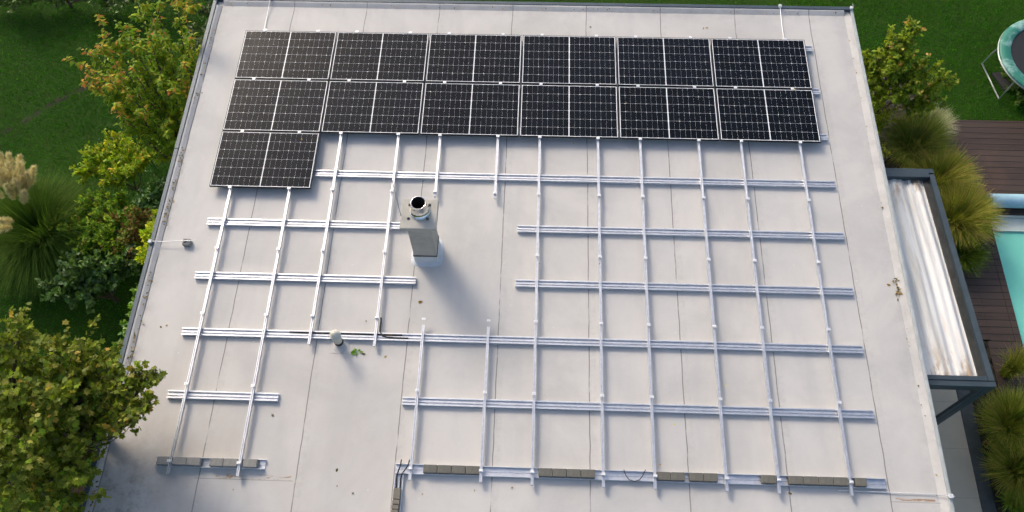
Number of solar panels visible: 13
